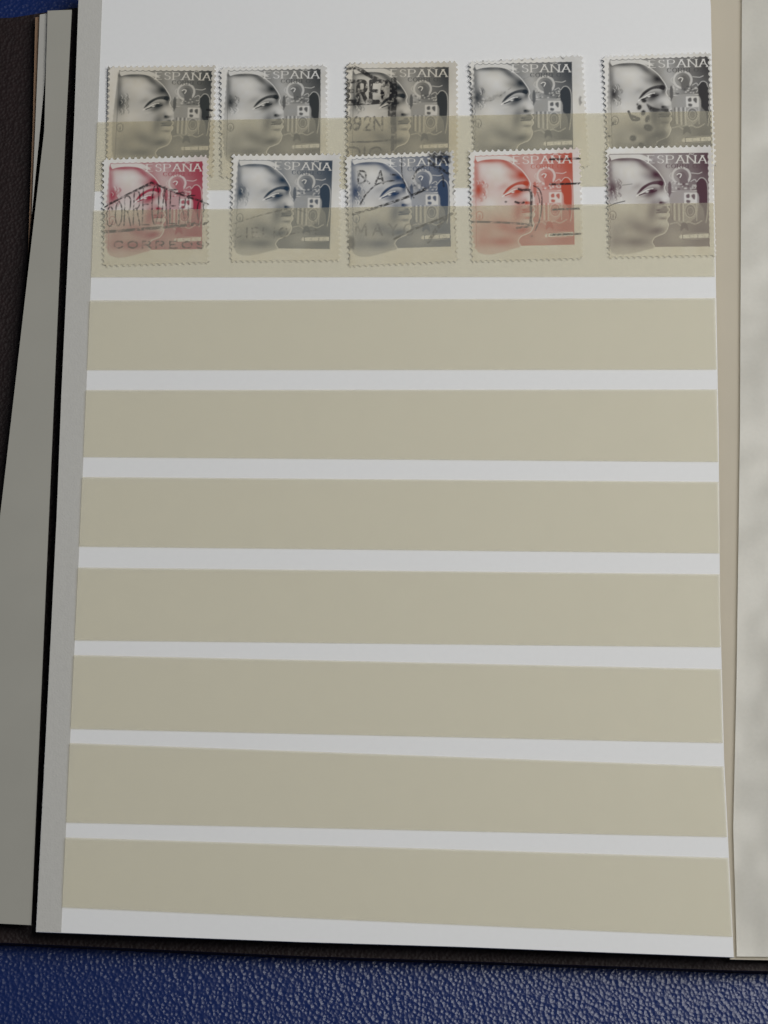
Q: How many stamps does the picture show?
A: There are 10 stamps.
